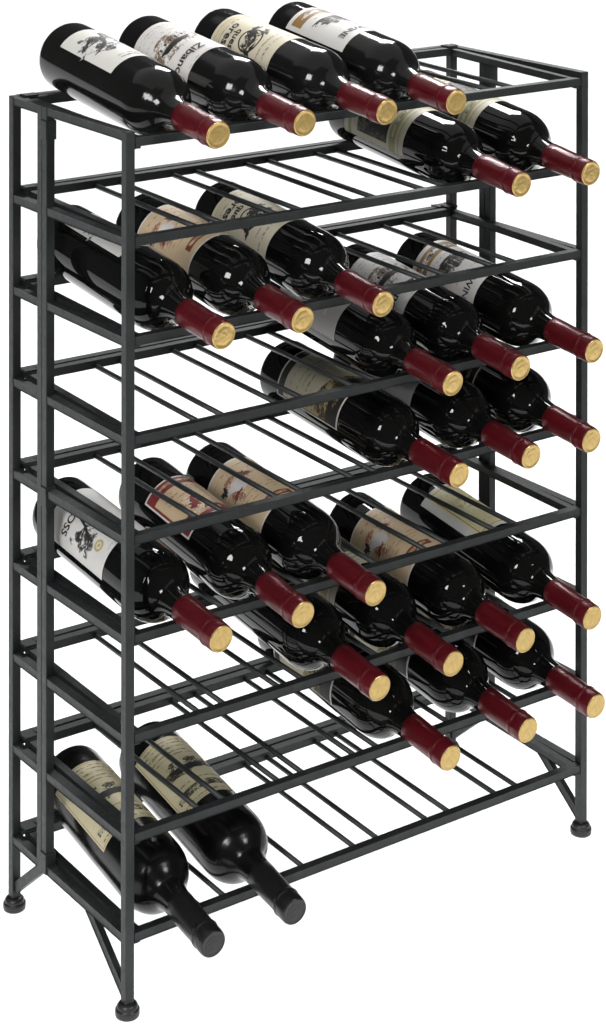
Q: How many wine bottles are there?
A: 27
